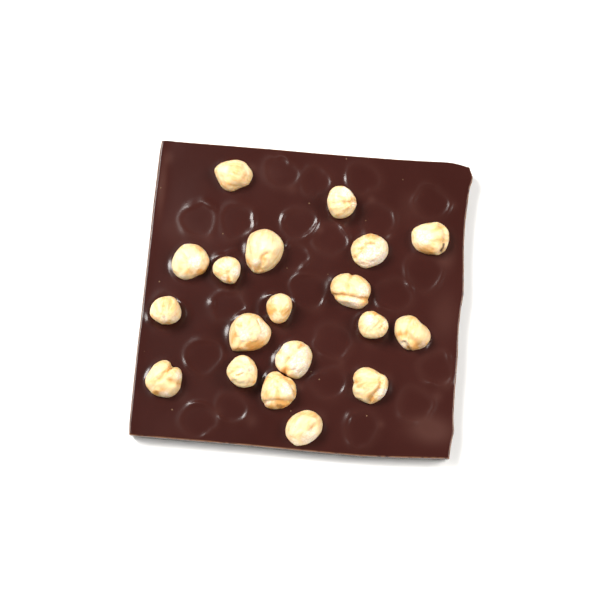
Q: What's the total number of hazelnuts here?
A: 20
